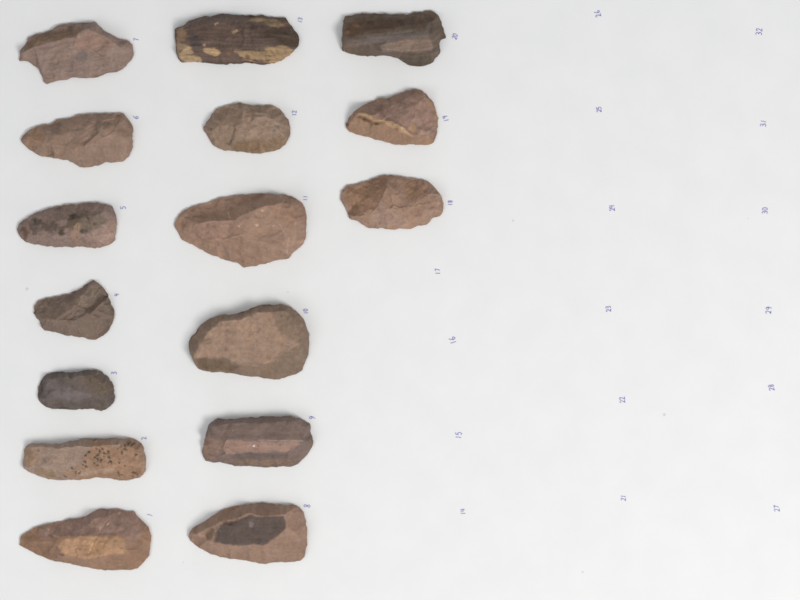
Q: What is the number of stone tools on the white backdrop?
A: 16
